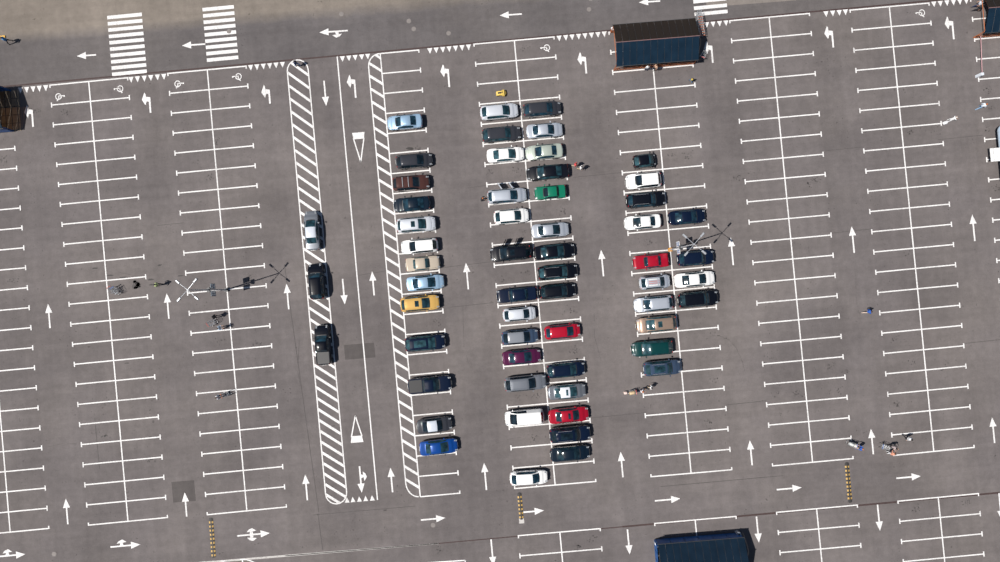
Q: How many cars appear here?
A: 58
